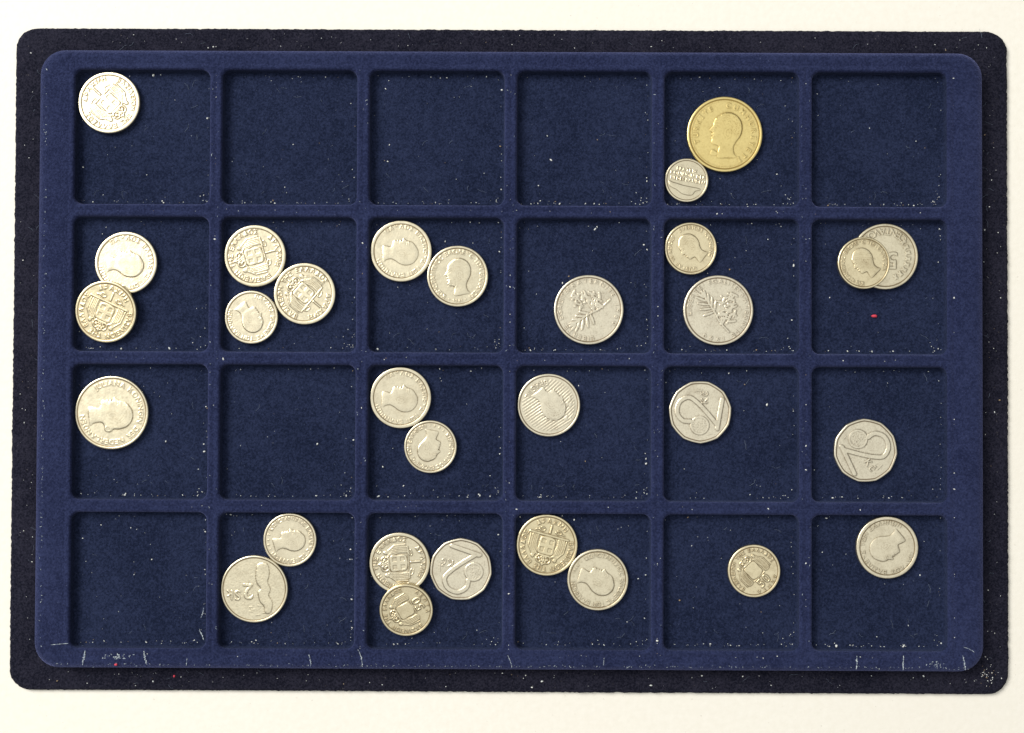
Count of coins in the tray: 30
